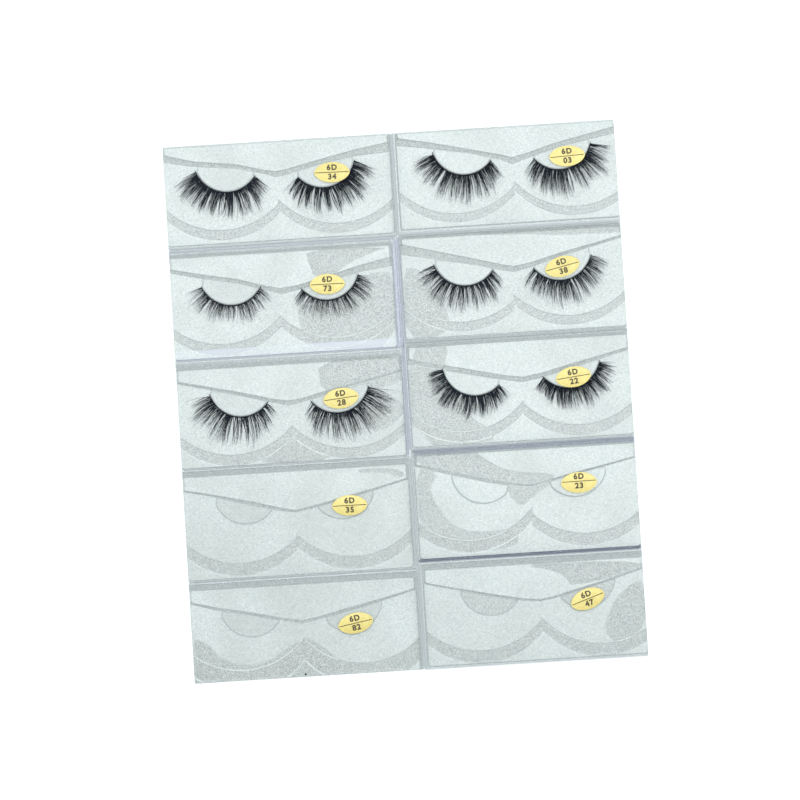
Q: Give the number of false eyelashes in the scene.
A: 12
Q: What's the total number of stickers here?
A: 10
